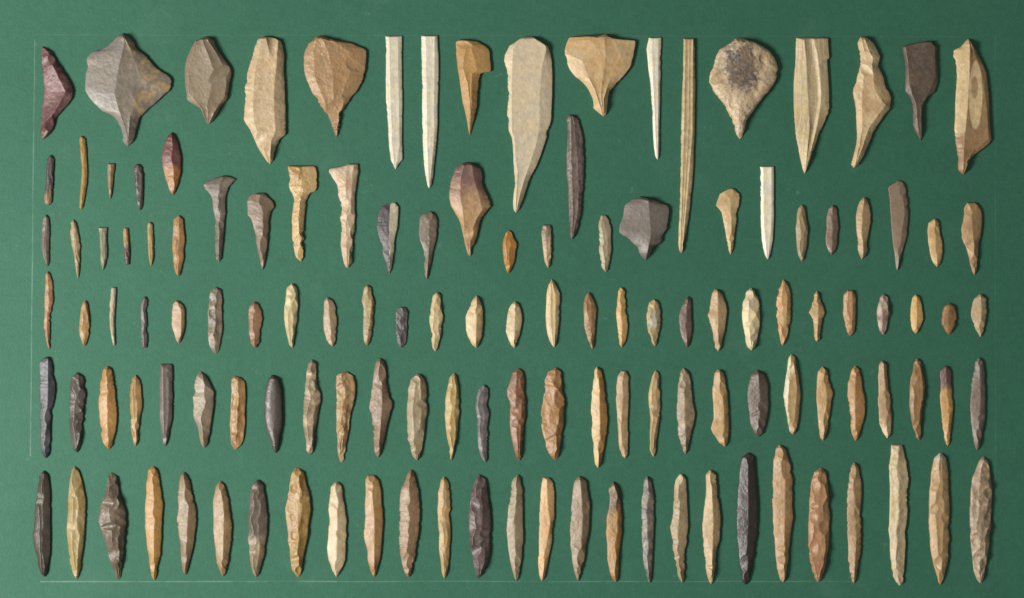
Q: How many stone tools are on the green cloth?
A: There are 132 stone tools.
